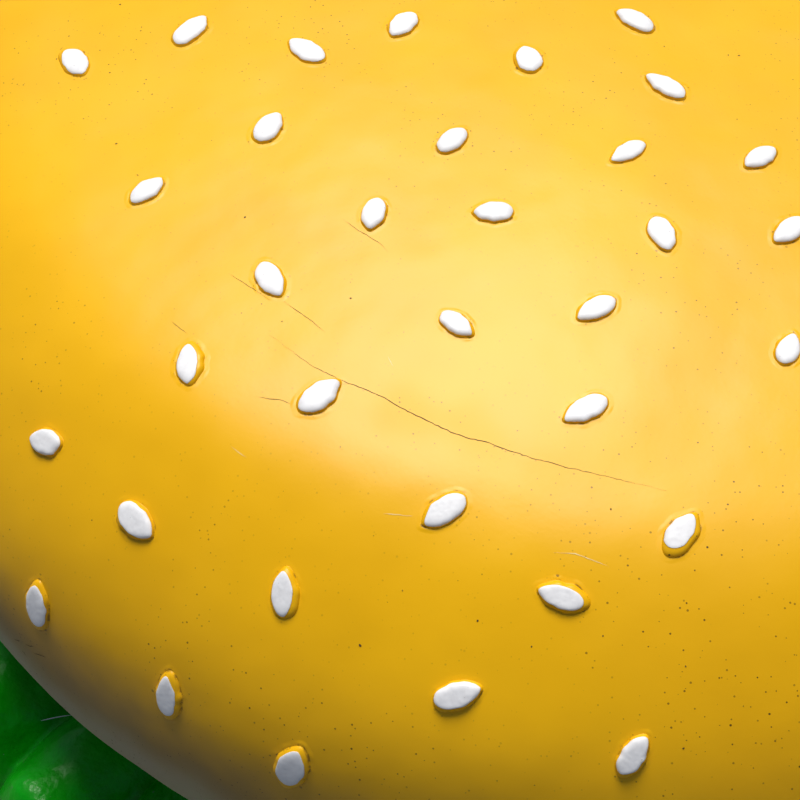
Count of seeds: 34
